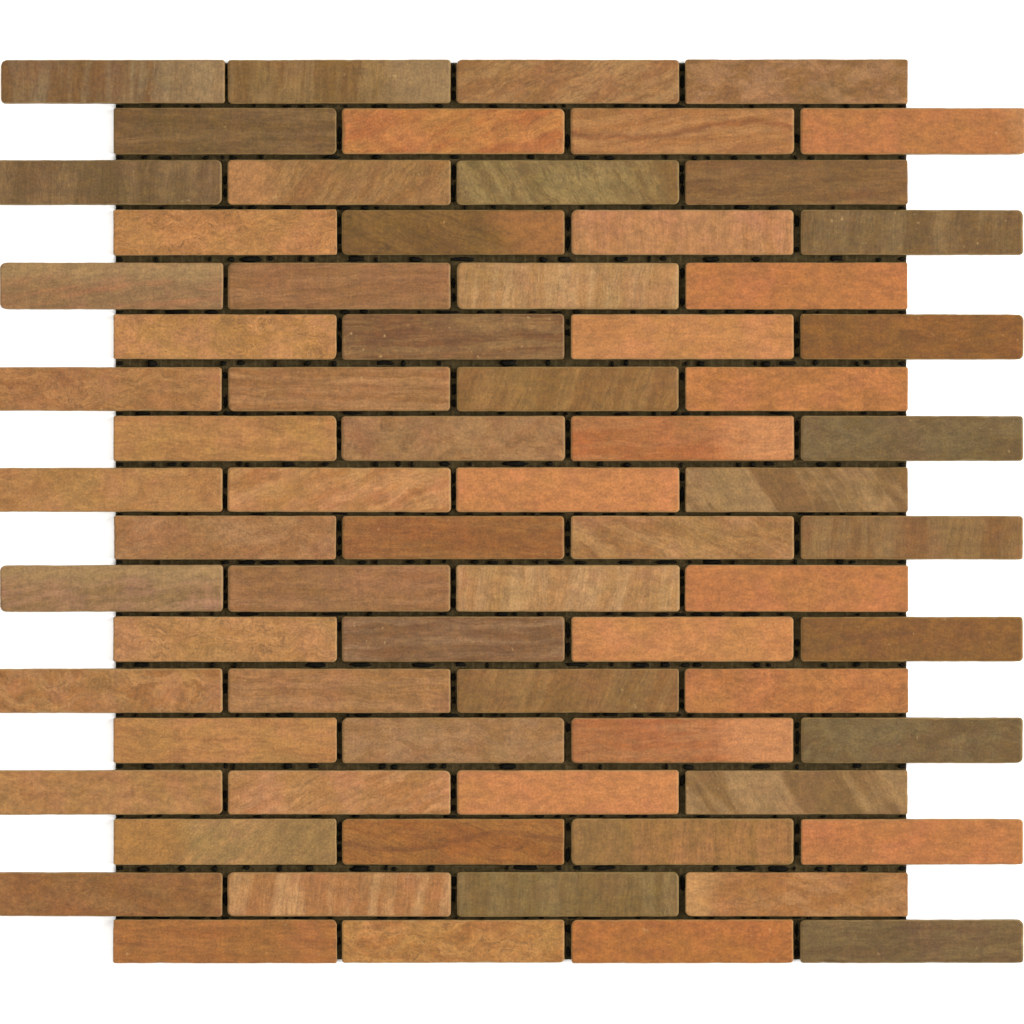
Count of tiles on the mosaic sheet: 72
